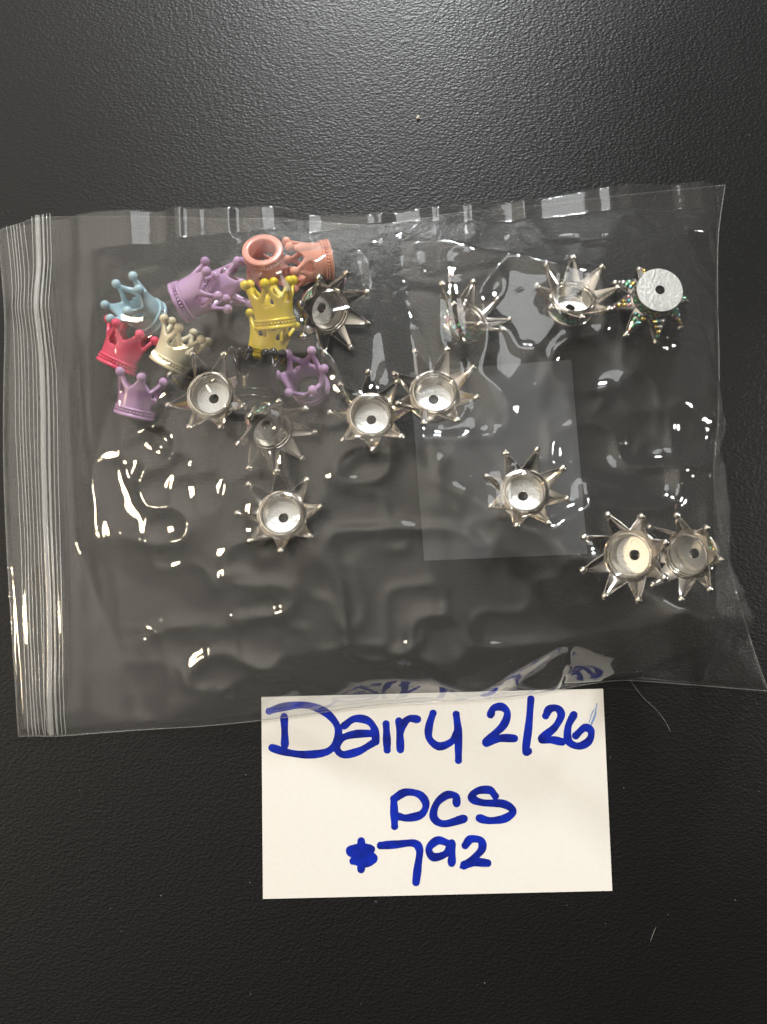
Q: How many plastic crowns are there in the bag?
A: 12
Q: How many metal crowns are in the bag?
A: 12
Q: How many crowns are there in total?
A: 24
